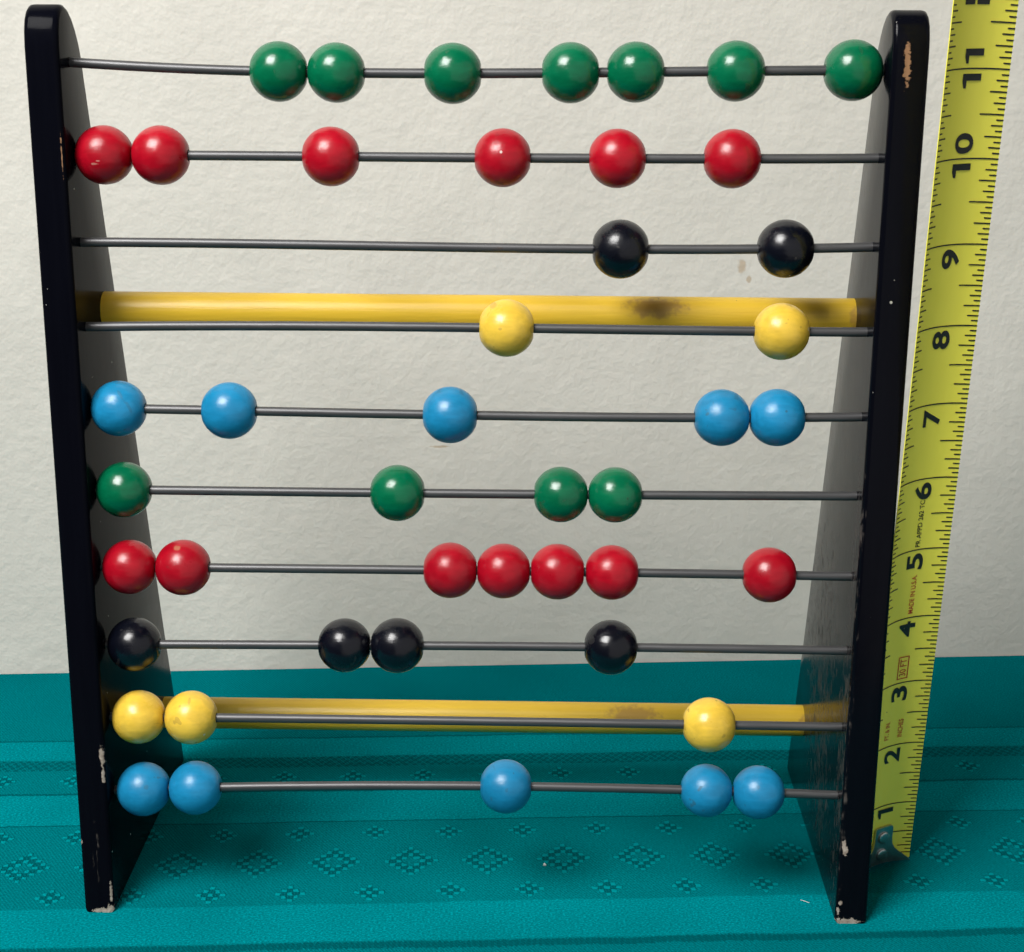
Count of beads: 45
